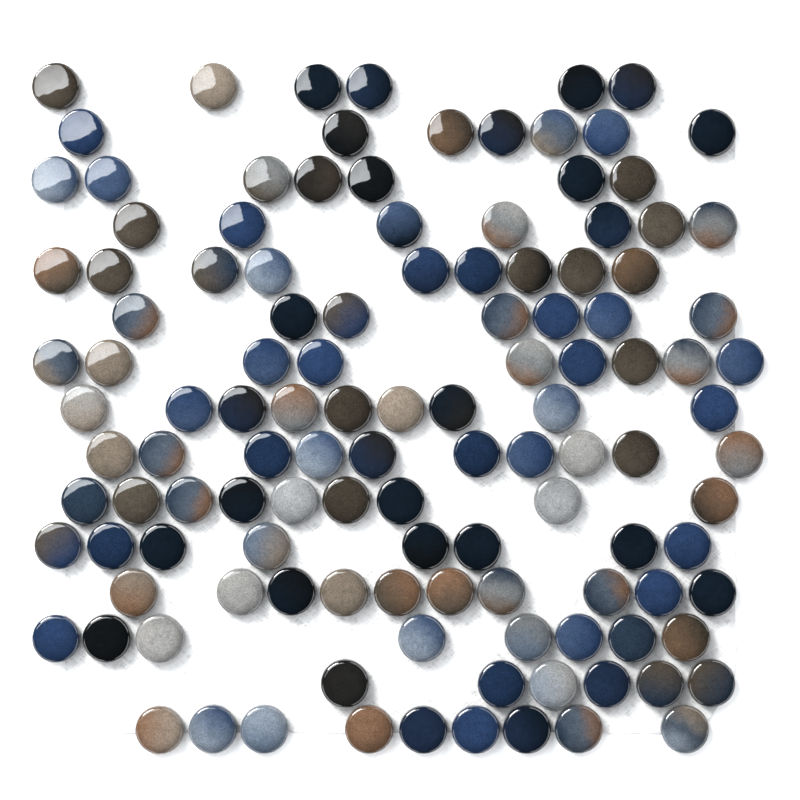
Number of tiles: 121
